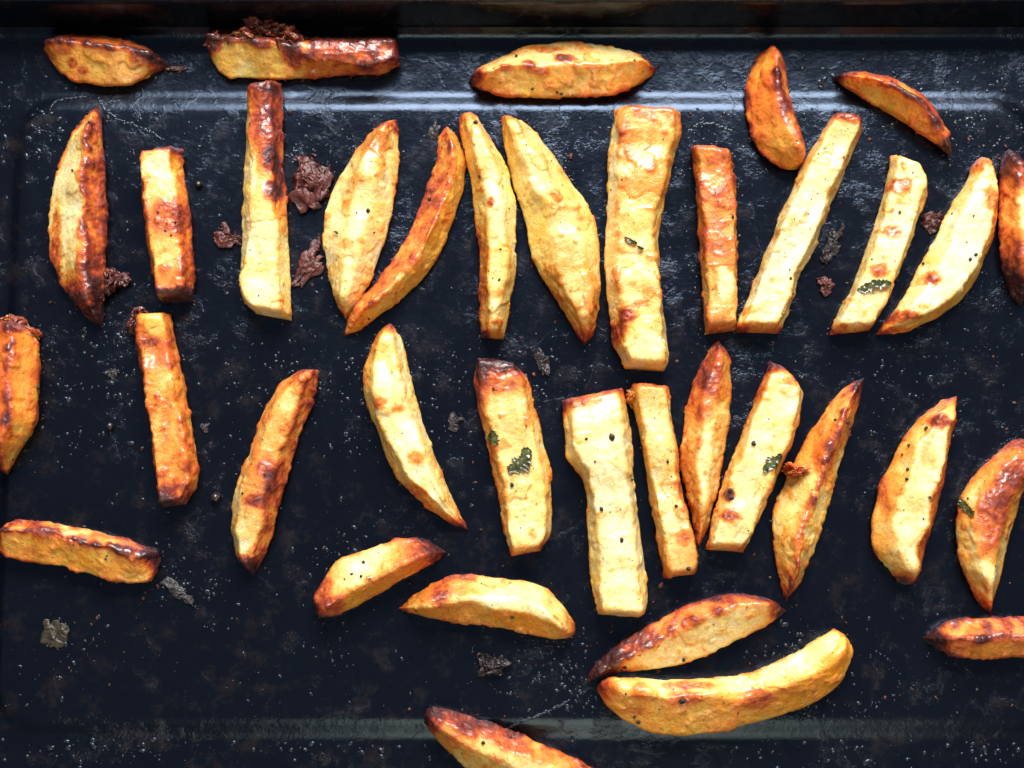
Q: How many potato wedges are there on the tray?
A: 37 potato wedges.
